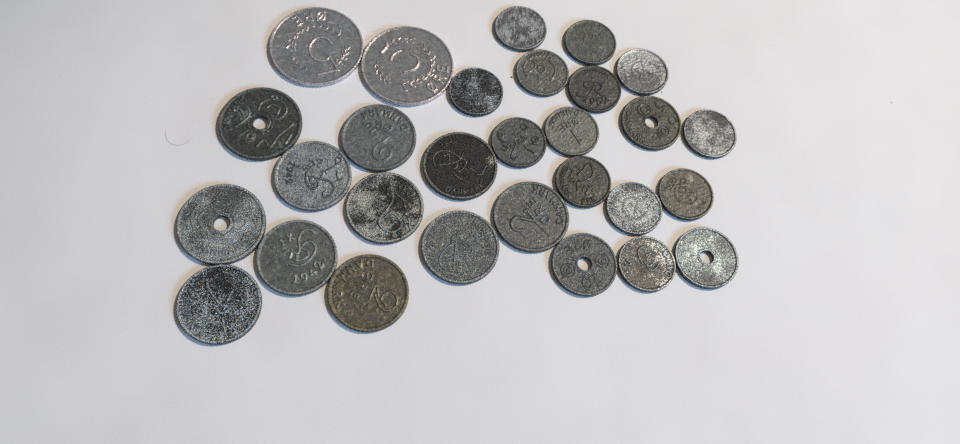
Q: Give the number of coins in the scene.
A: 29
